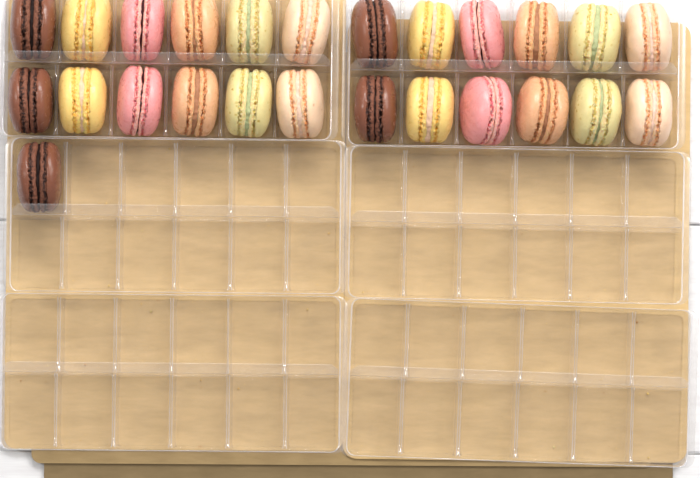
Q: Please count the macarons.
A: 25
